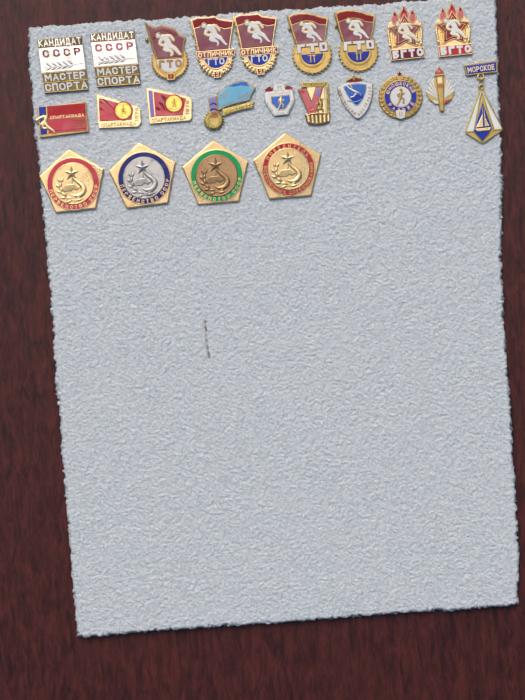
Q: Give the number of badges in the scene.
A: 23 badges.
